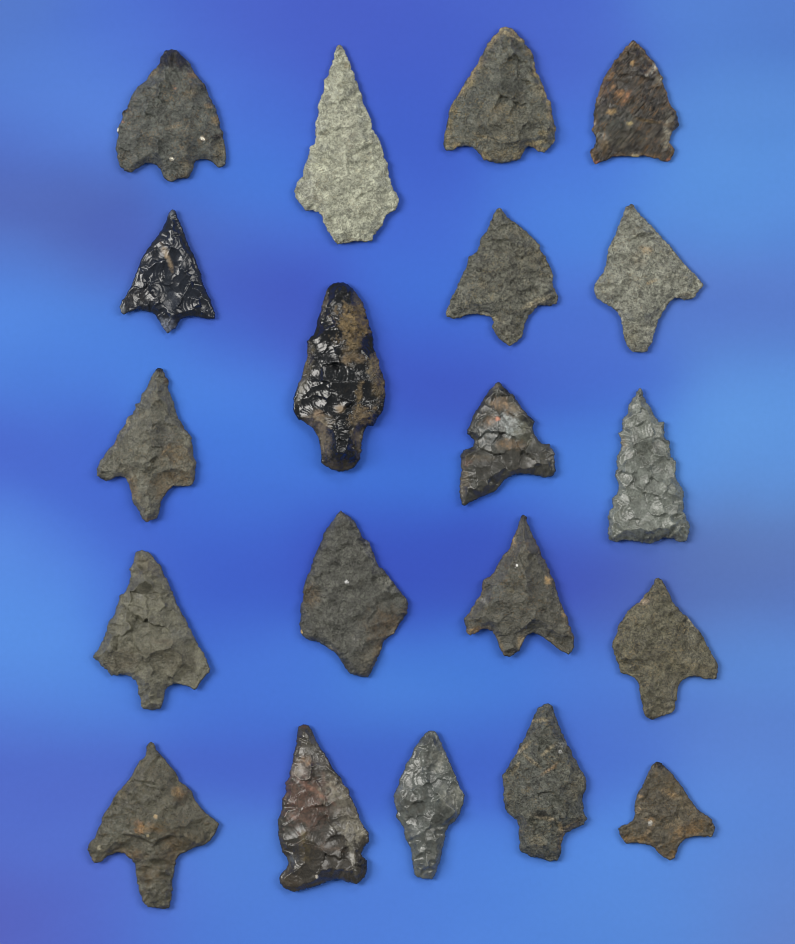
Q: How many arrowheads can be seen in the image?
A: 20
